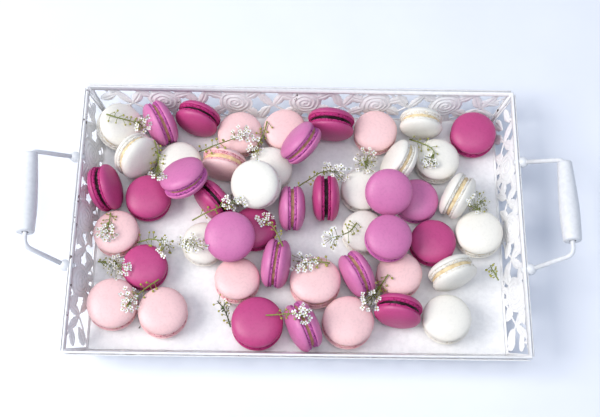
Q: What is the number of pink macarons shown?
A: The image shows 11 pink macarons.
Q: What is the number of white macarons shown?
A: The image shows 15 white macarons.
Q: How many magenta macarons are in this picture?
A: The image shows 12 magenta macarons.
